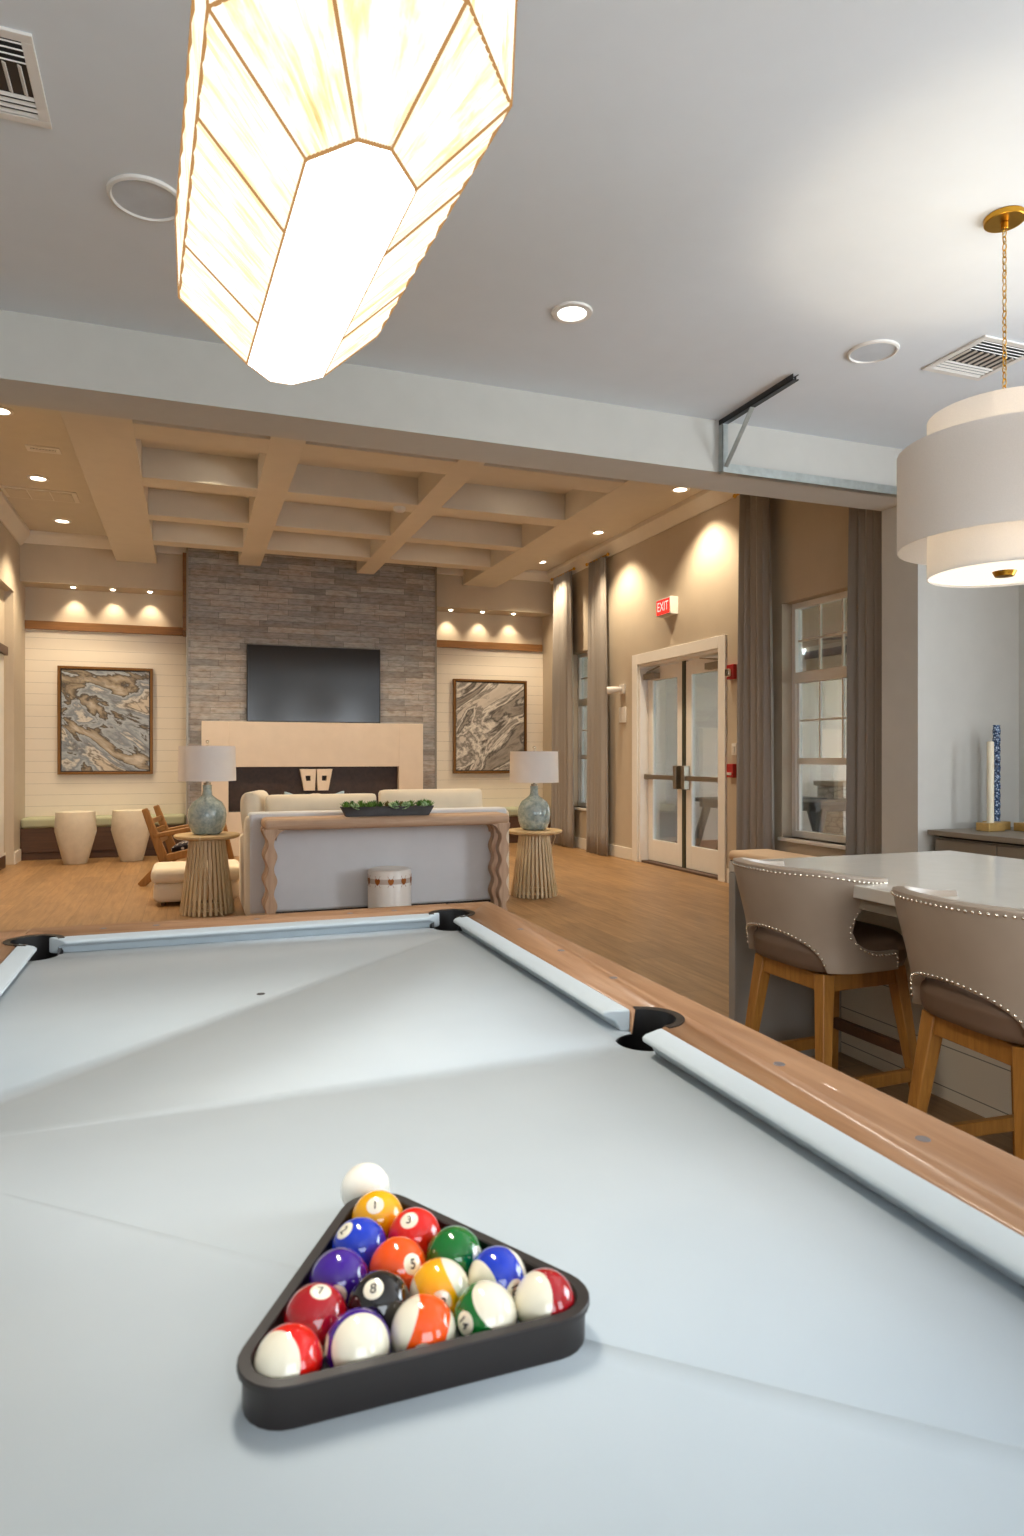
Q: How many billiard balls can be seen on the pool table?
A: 16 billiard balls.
